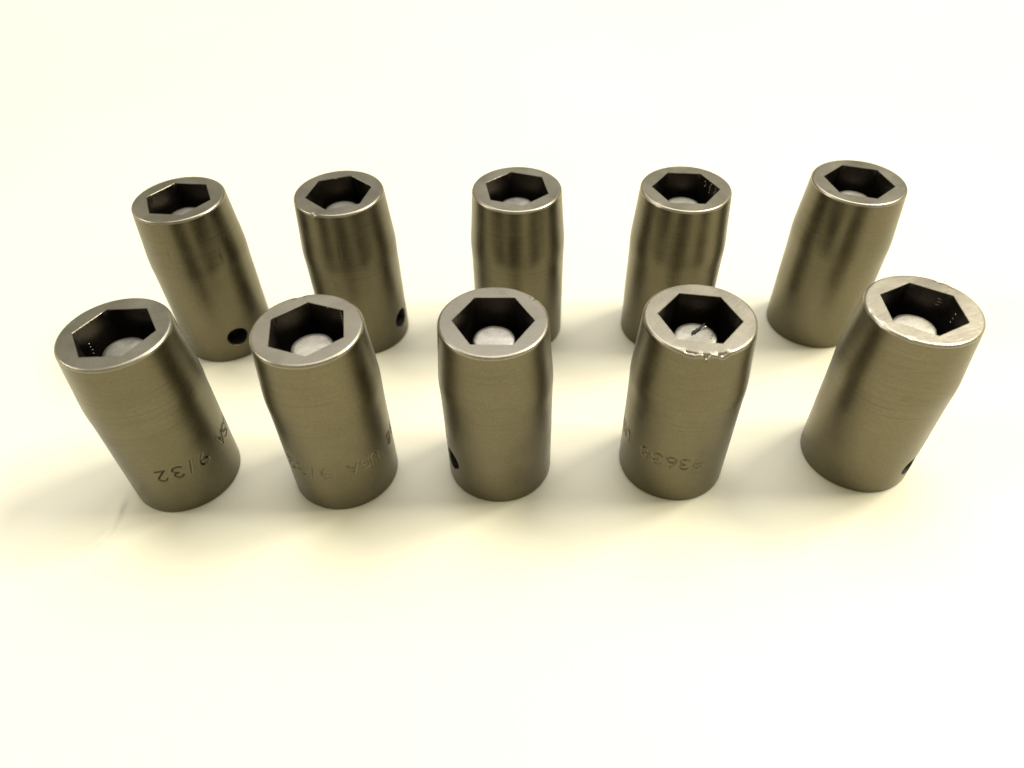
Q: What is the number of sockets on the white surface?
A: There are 10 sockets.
